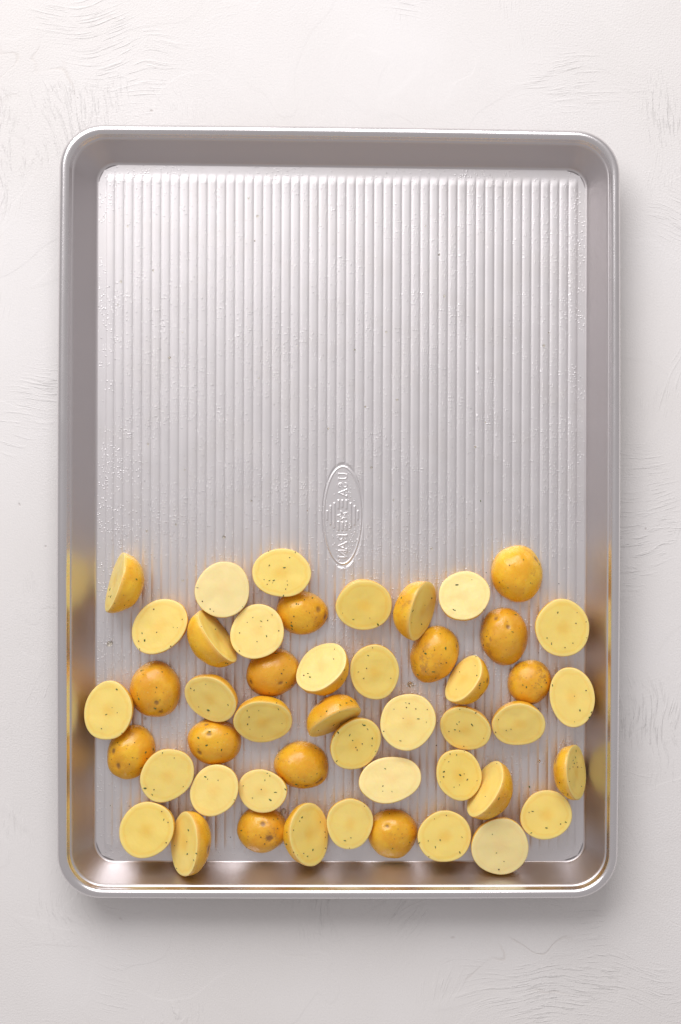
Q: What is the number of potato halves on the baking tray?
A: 48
